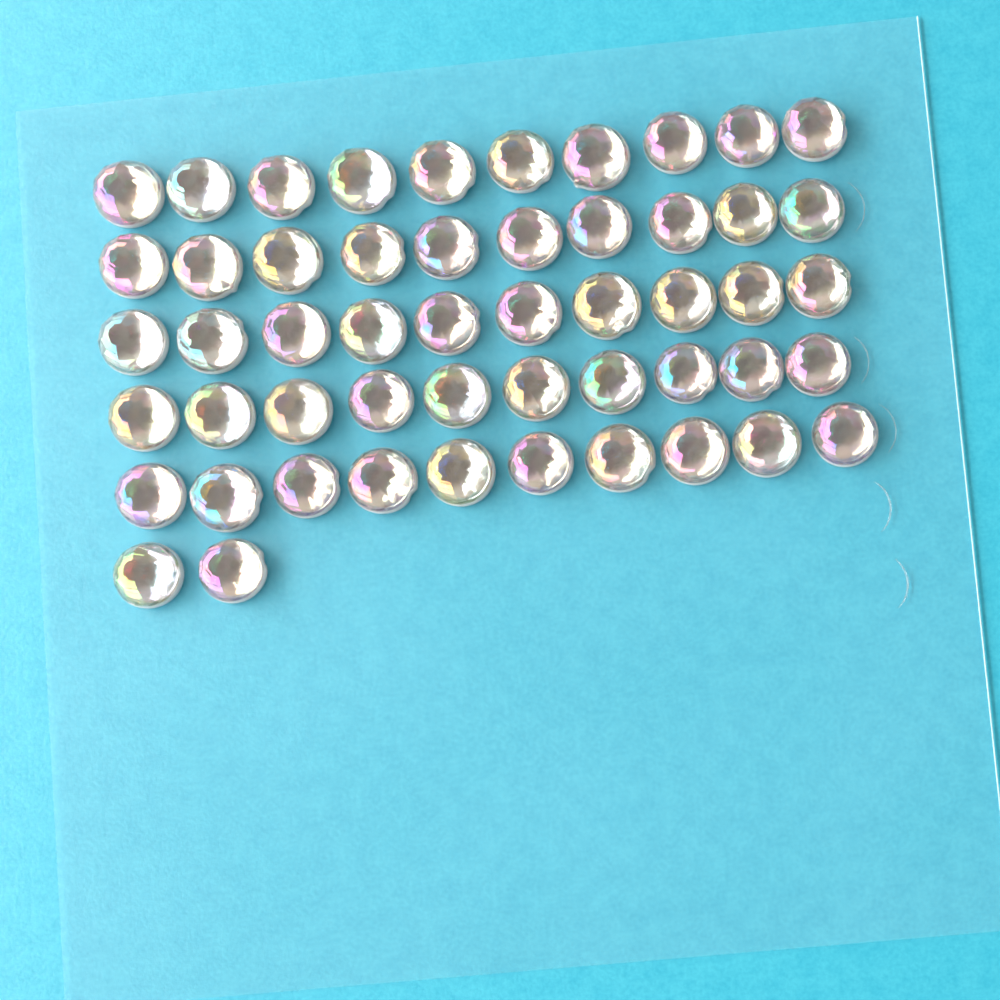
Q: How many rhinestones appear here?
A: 52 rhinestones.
